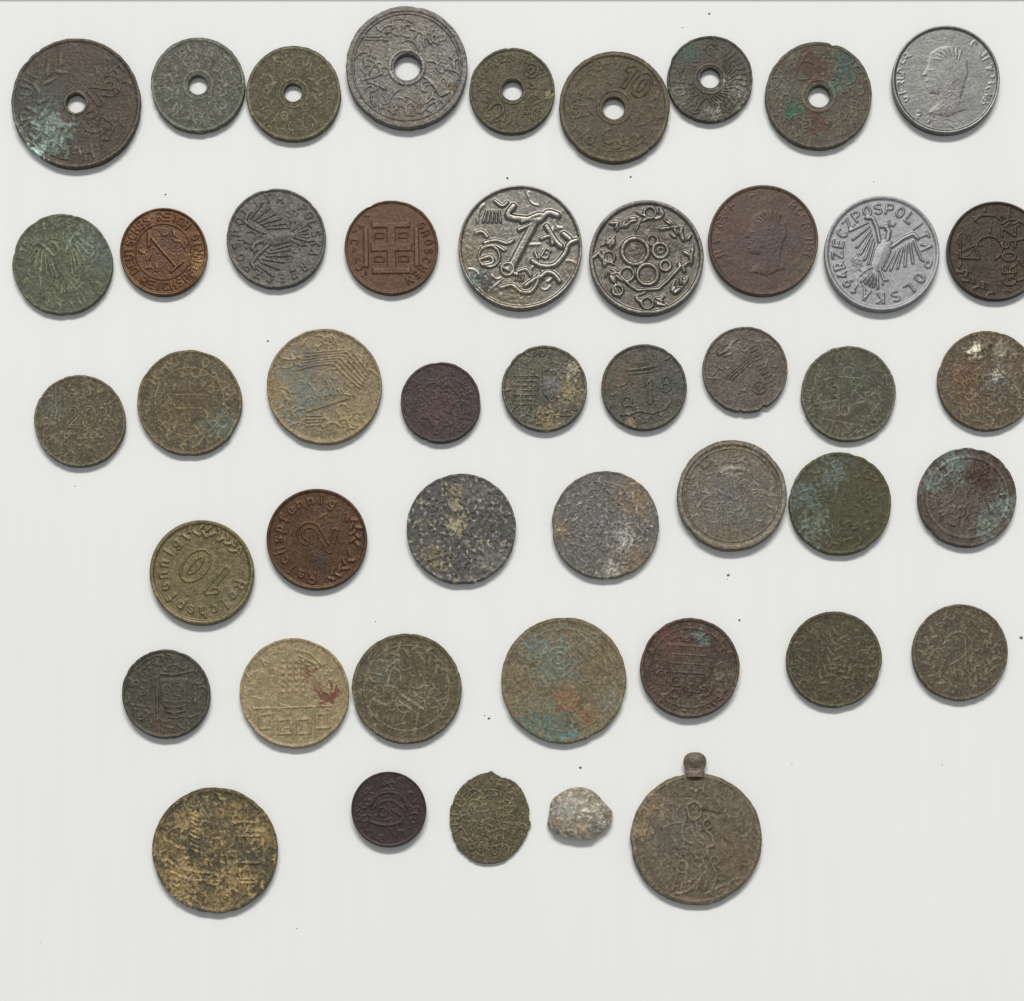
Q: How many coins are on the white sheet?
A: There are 44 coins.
